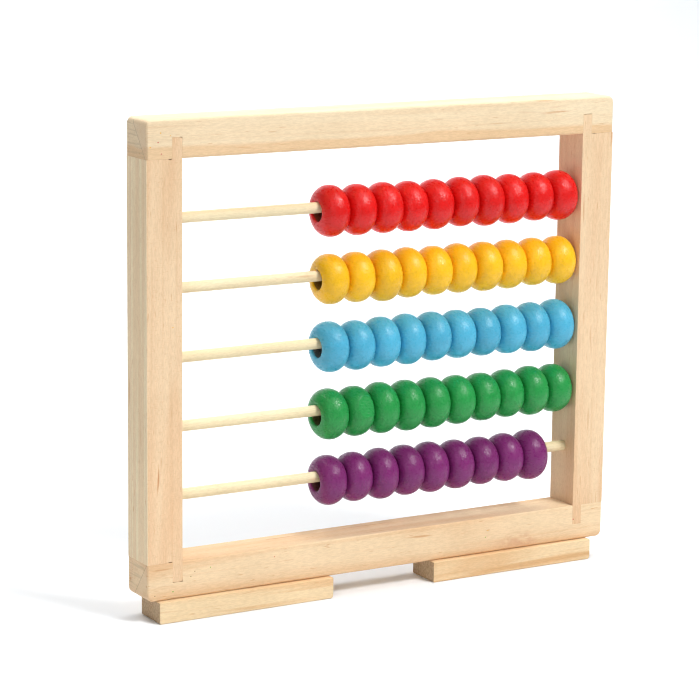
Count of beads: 49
